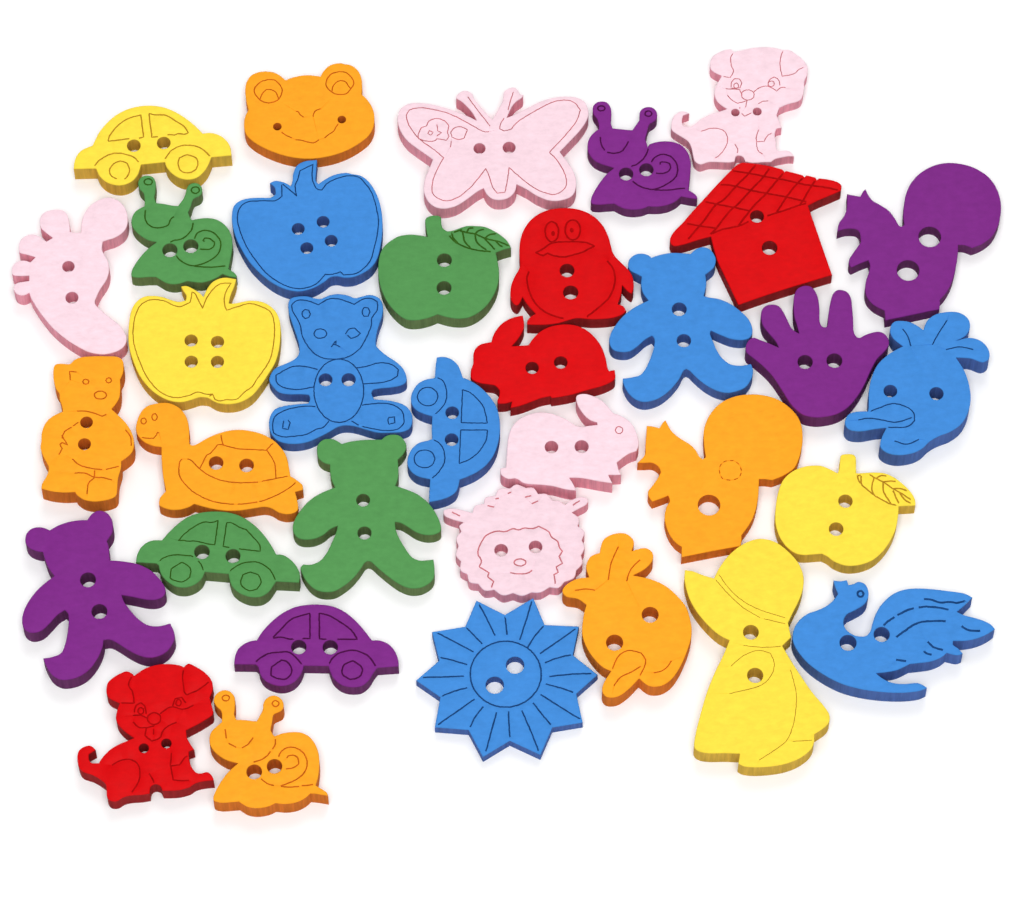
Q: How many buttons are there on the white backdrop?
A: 35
